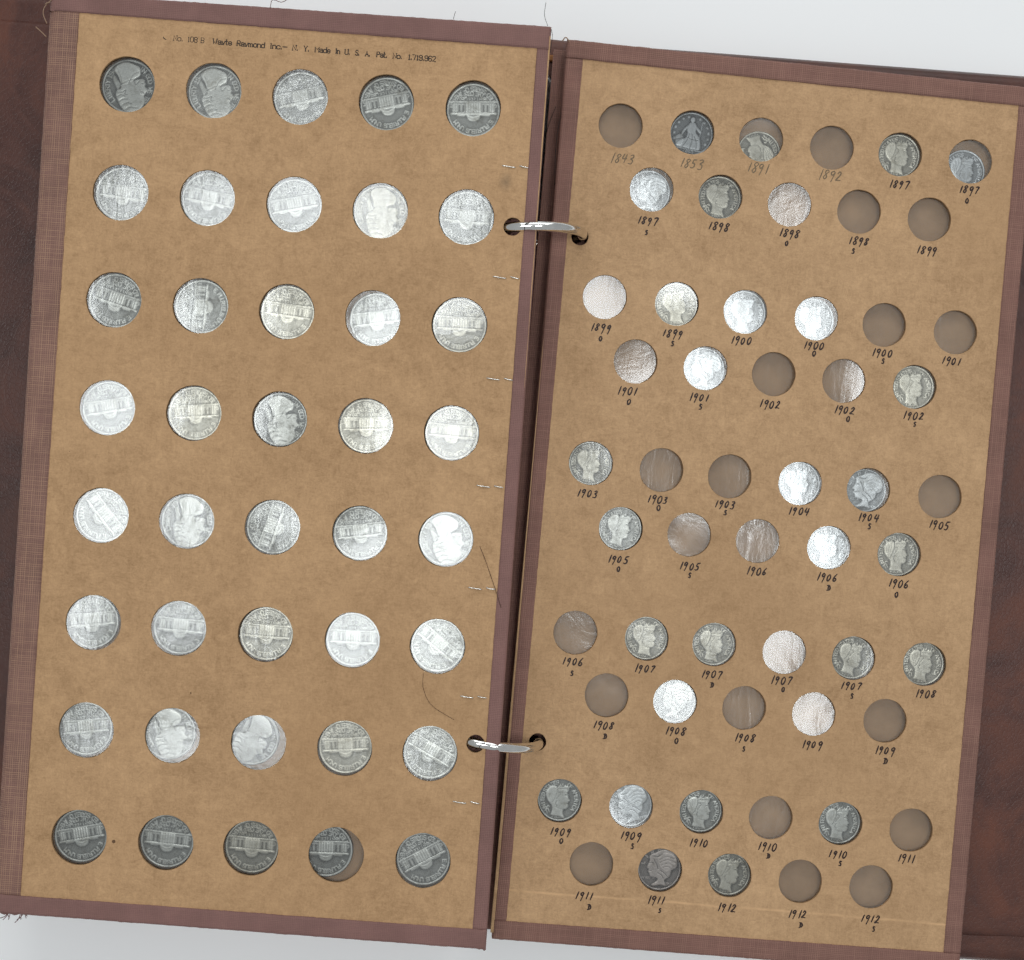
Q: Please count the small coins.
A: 28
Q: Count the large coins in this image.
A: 40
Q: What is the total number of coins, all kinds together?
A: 68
